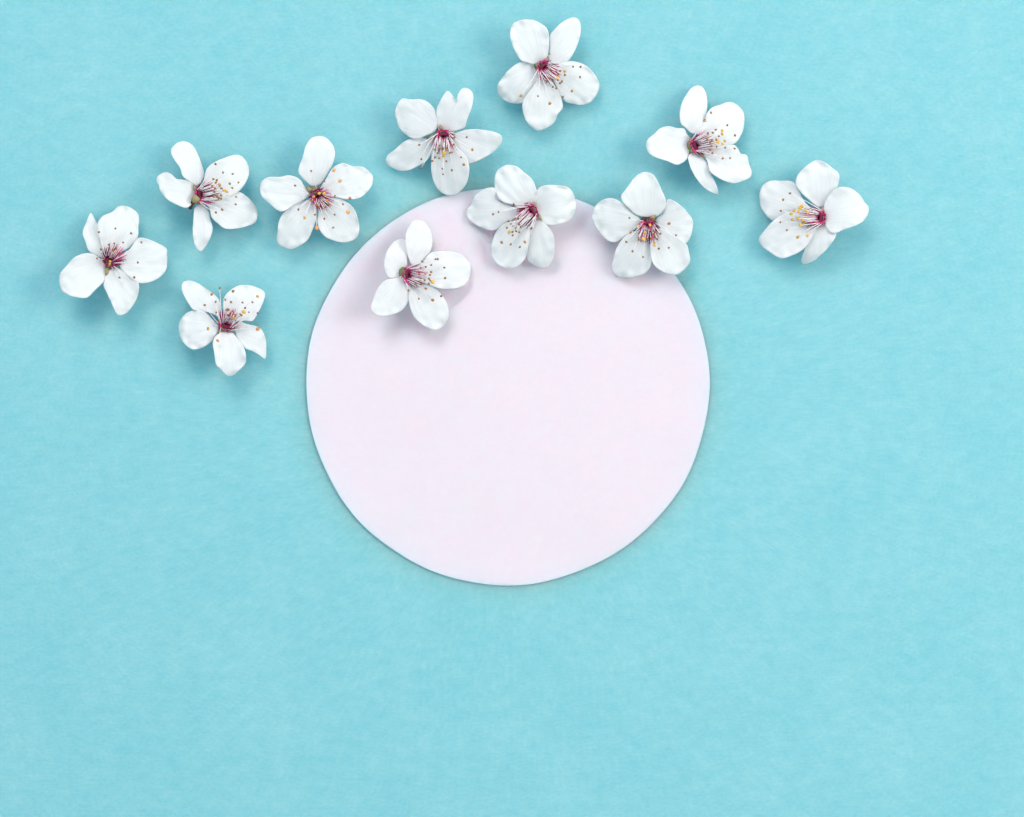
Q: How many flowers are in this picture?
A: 11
